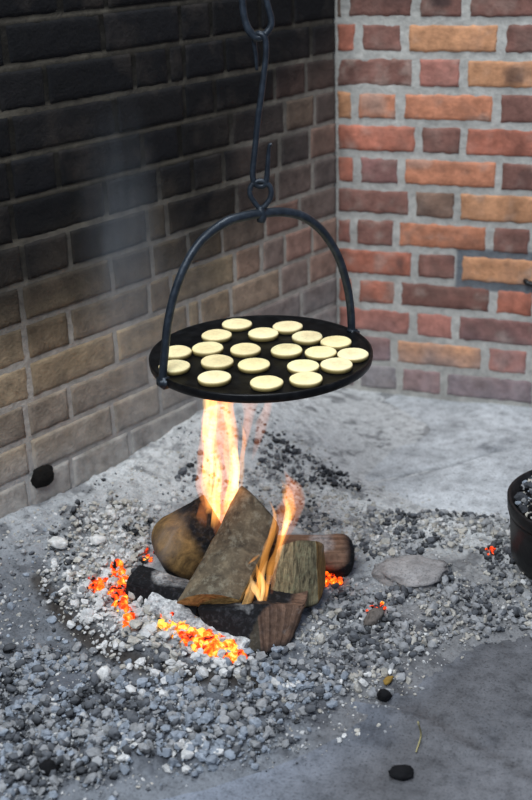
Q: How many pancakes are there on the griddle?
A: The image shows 20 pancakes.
